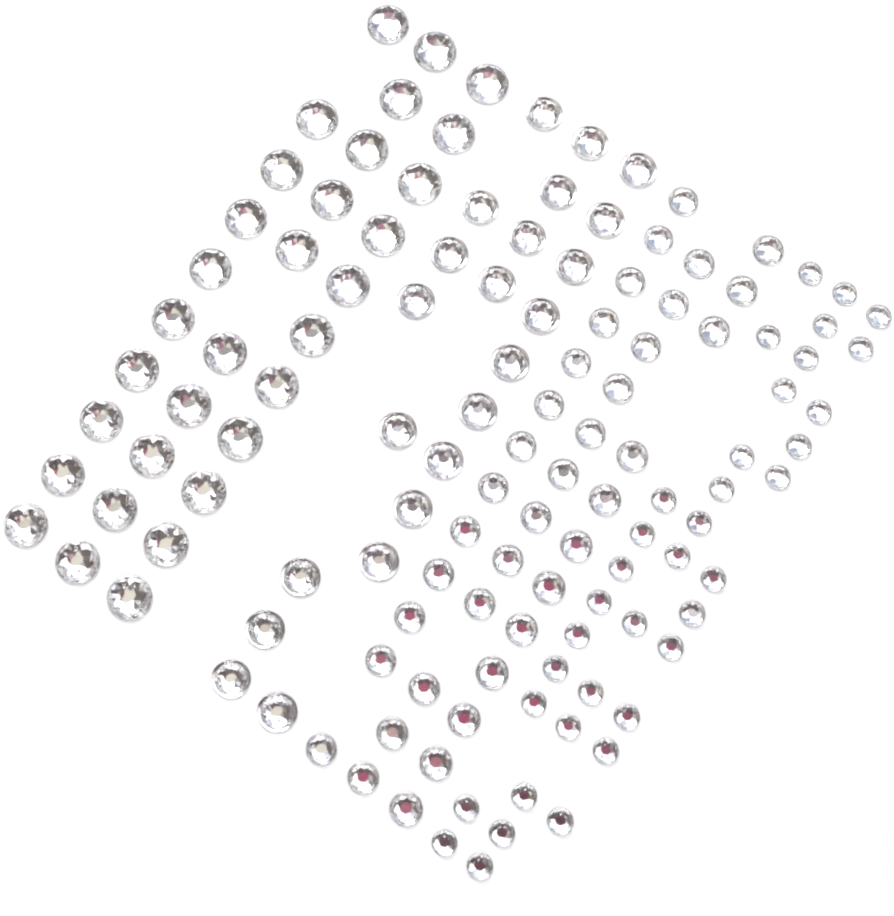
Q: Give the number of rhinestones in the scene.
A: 126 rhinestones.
